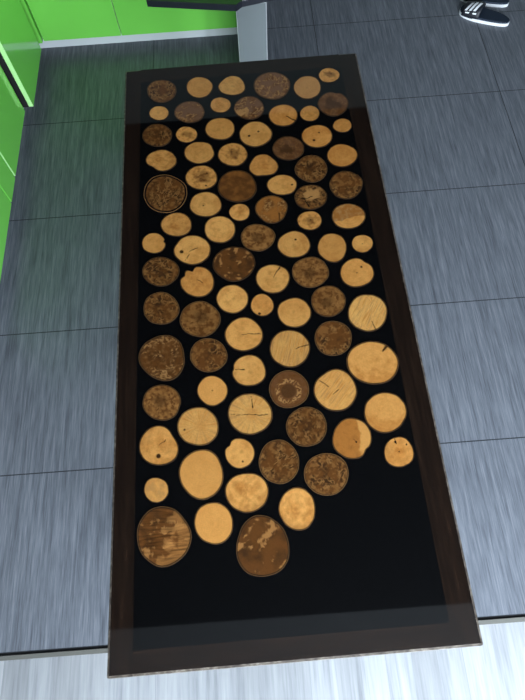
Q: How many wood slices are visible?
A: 86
